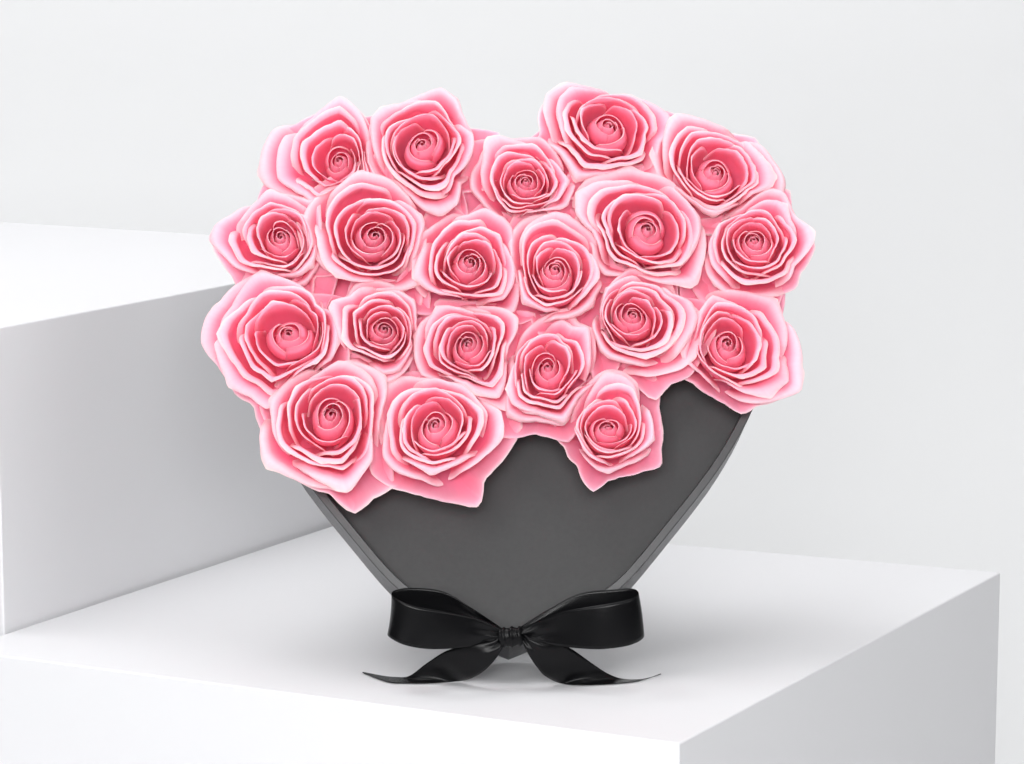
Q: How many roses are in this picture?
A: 20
